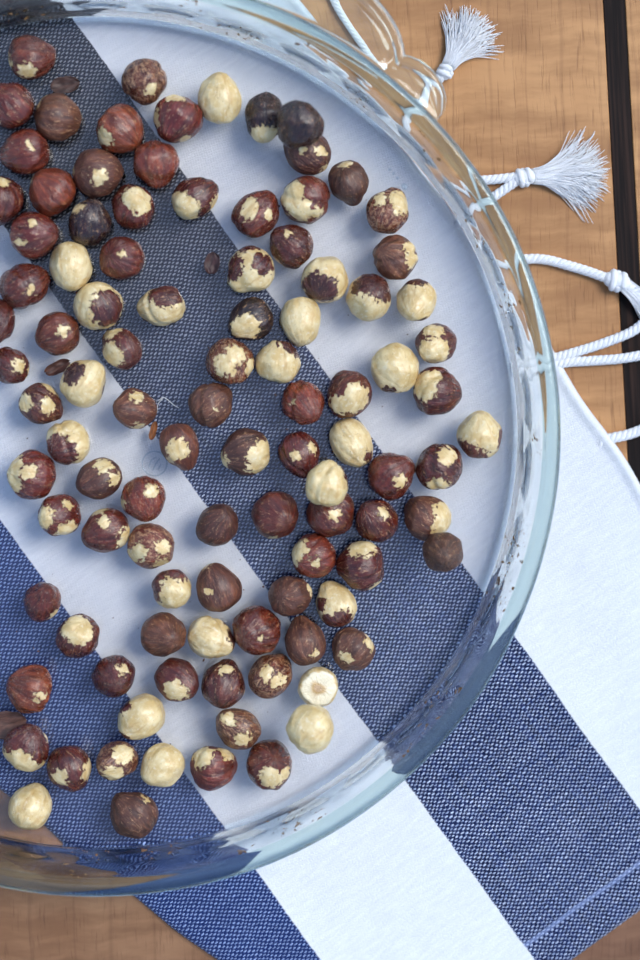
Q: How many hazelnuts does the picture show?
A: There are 102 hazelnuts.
